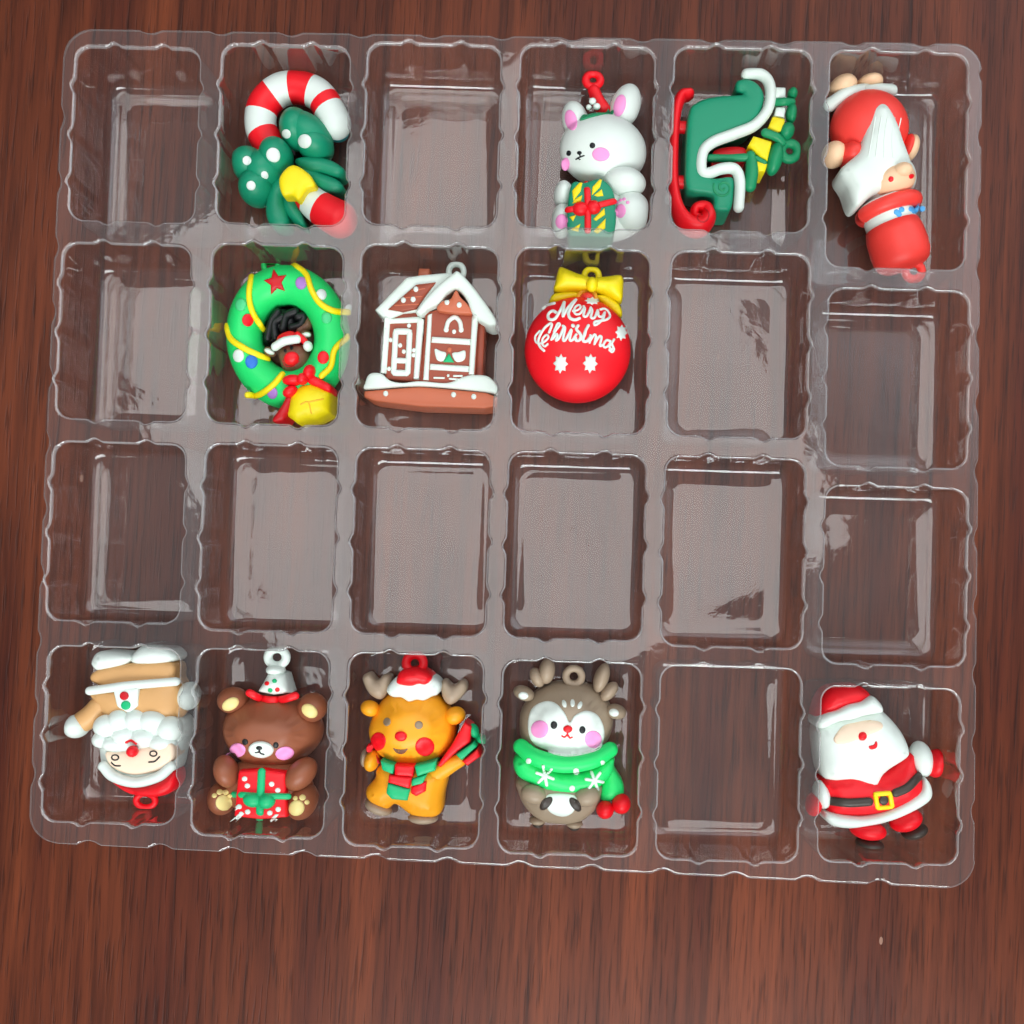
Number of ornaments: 12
